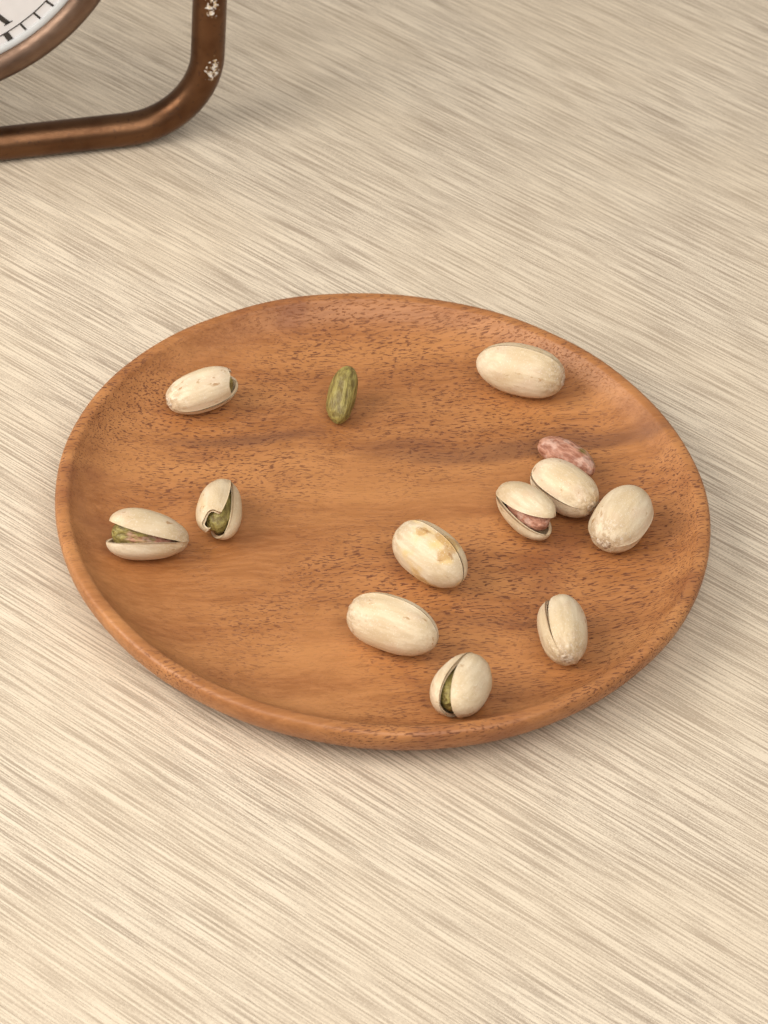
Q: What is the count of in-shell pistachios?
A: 11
